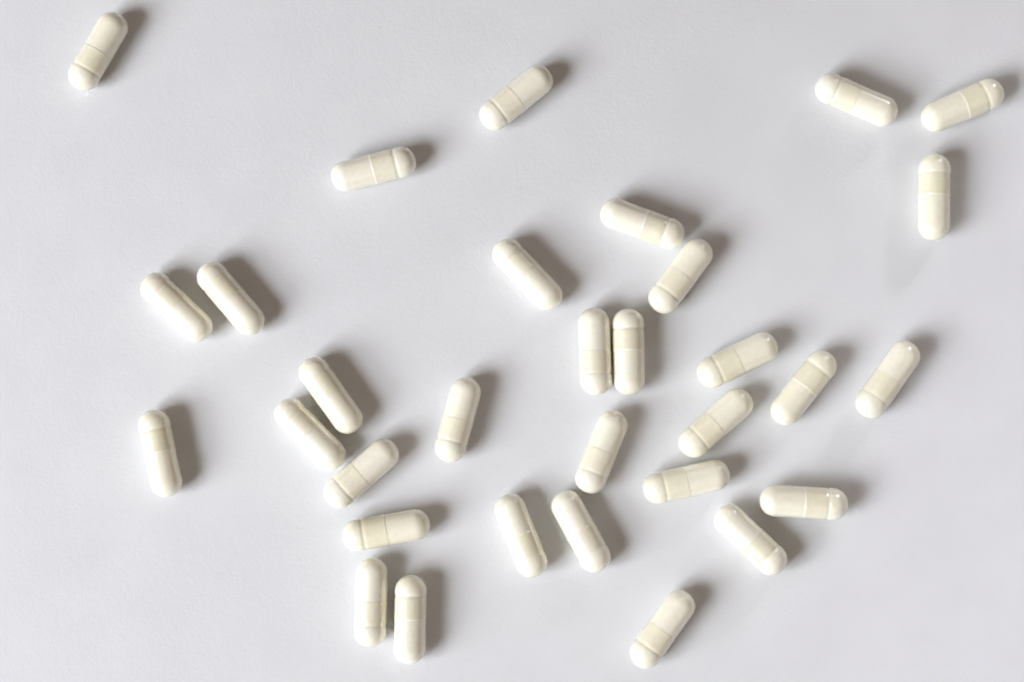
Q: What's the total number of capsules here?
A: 32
